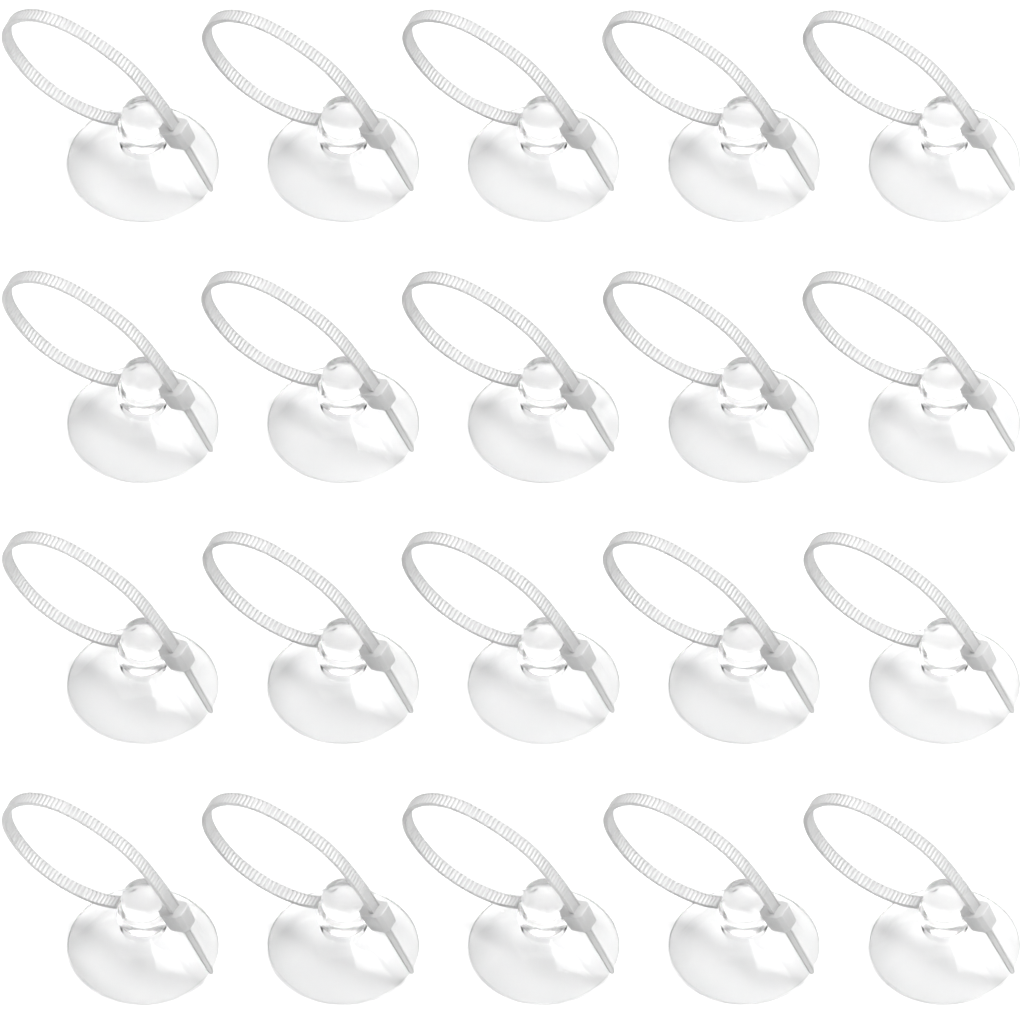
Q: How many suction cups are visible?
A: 20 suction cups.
